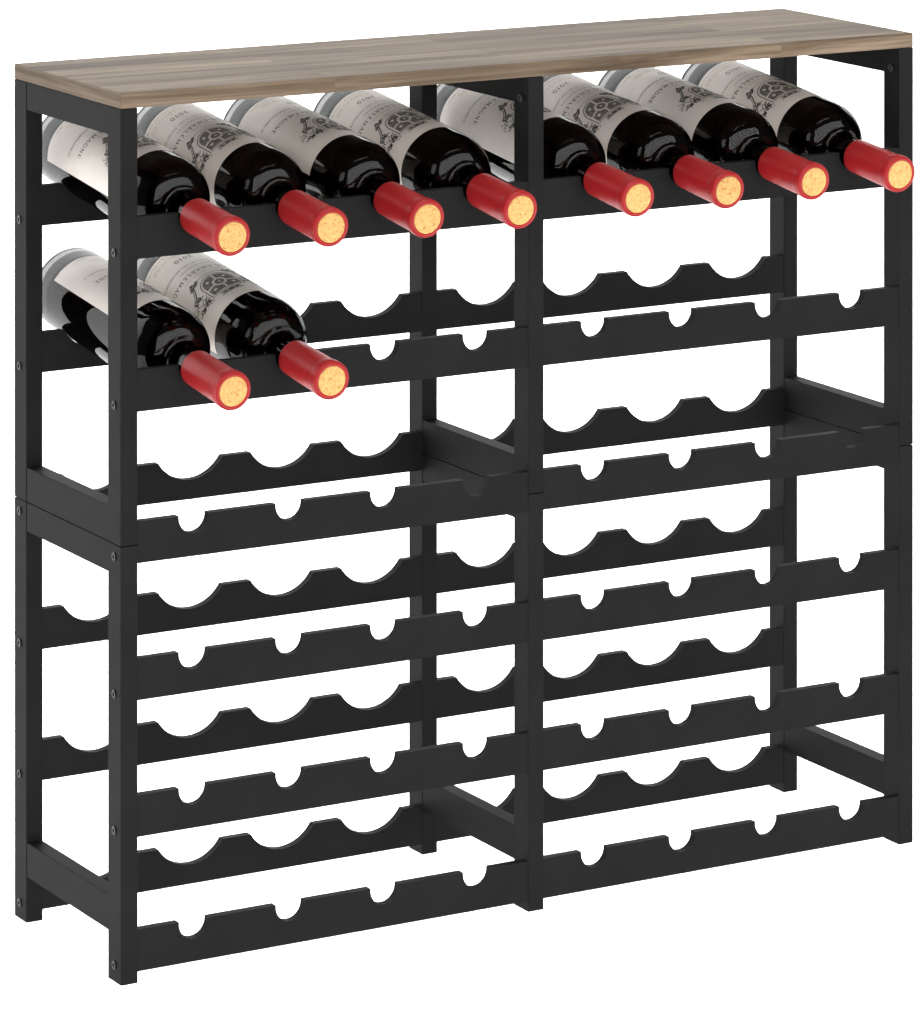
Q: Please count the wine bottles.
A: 10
